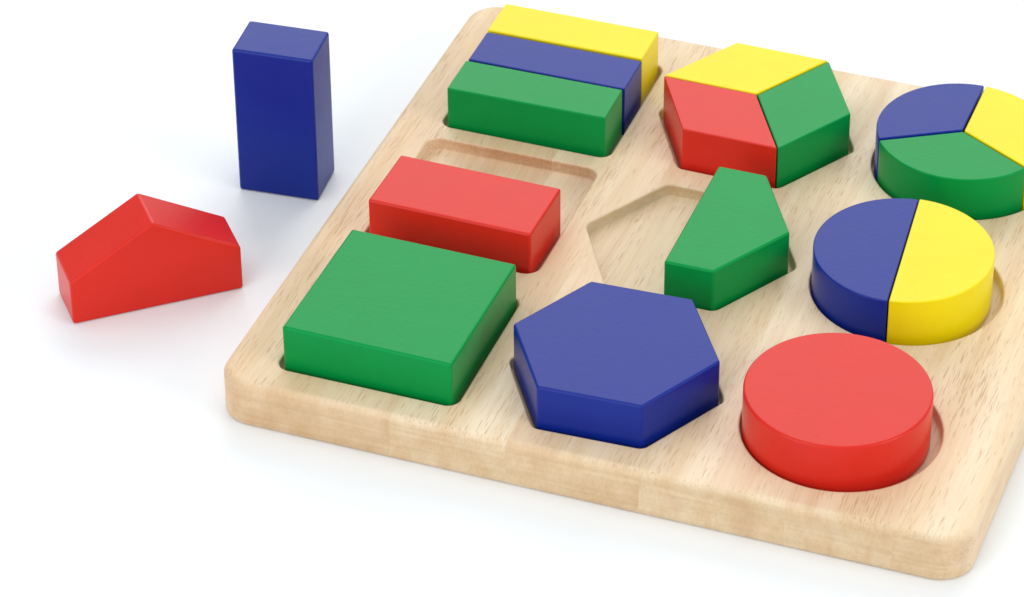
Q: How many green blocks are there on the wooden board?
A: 5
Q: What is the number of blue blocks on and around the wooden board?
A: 5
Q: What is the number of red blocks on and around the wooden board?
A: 4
